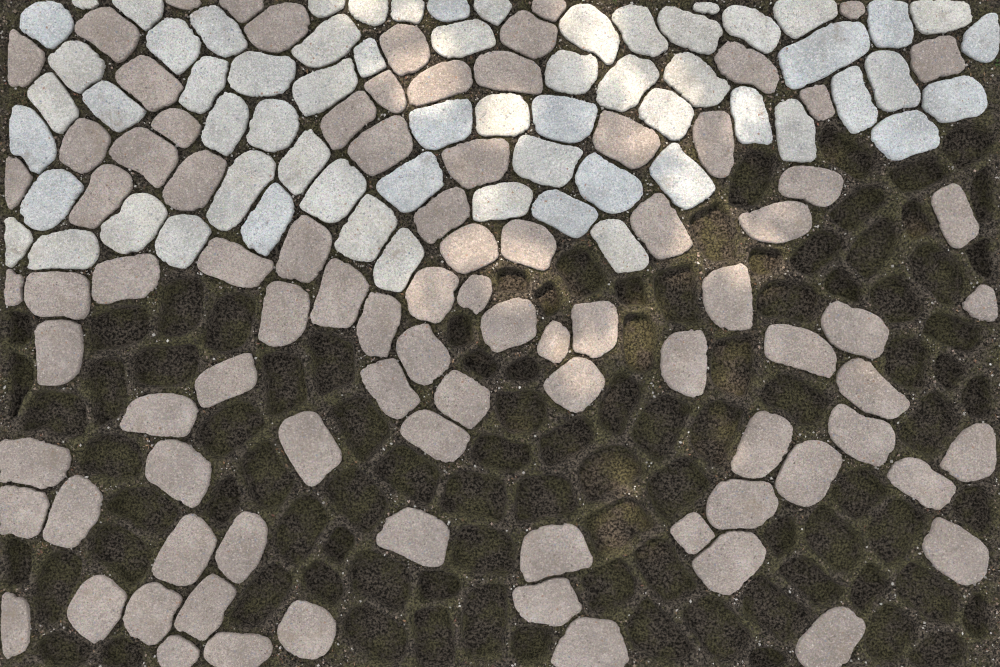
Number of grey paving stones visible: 63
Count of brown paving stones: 89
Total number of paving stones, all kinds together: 152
